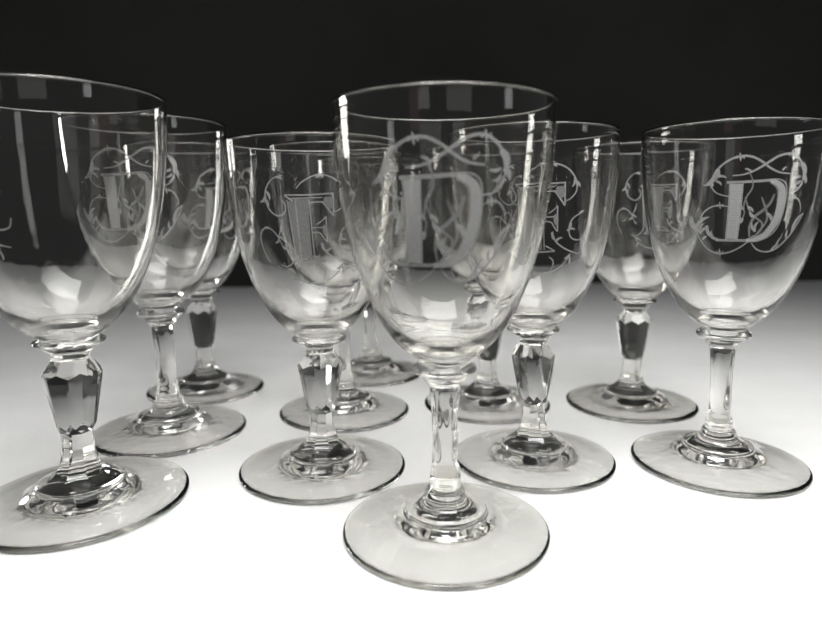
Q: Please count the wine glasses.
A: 11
